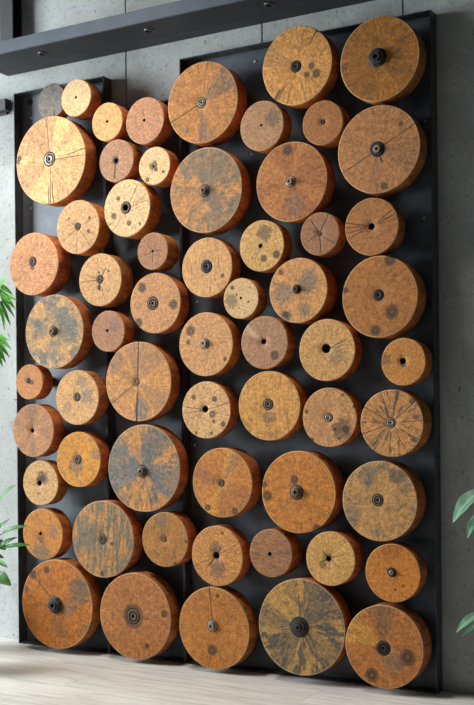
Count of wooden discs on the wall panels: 60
